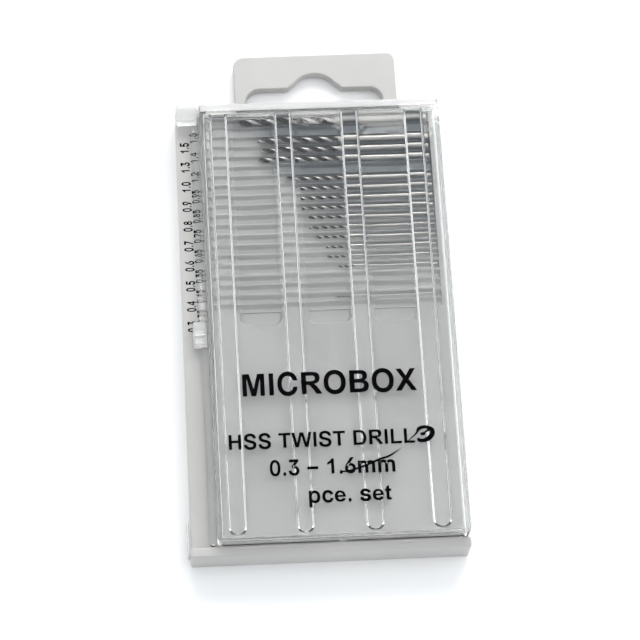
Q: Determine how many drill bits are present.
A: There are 15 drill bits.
